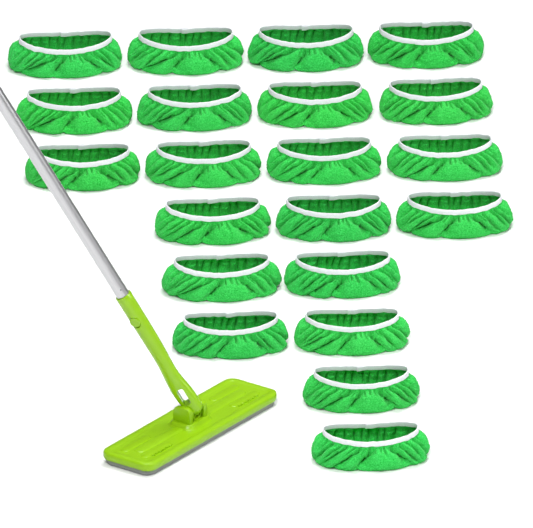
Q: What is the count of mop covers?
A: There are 21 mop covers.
